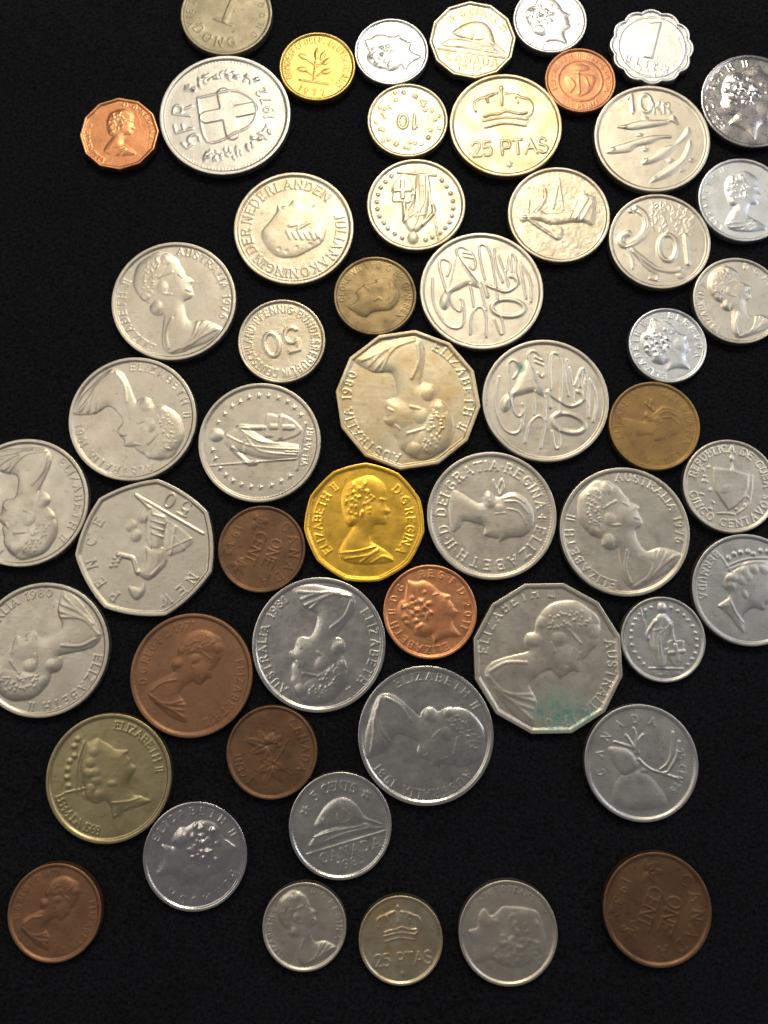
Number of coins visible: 54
